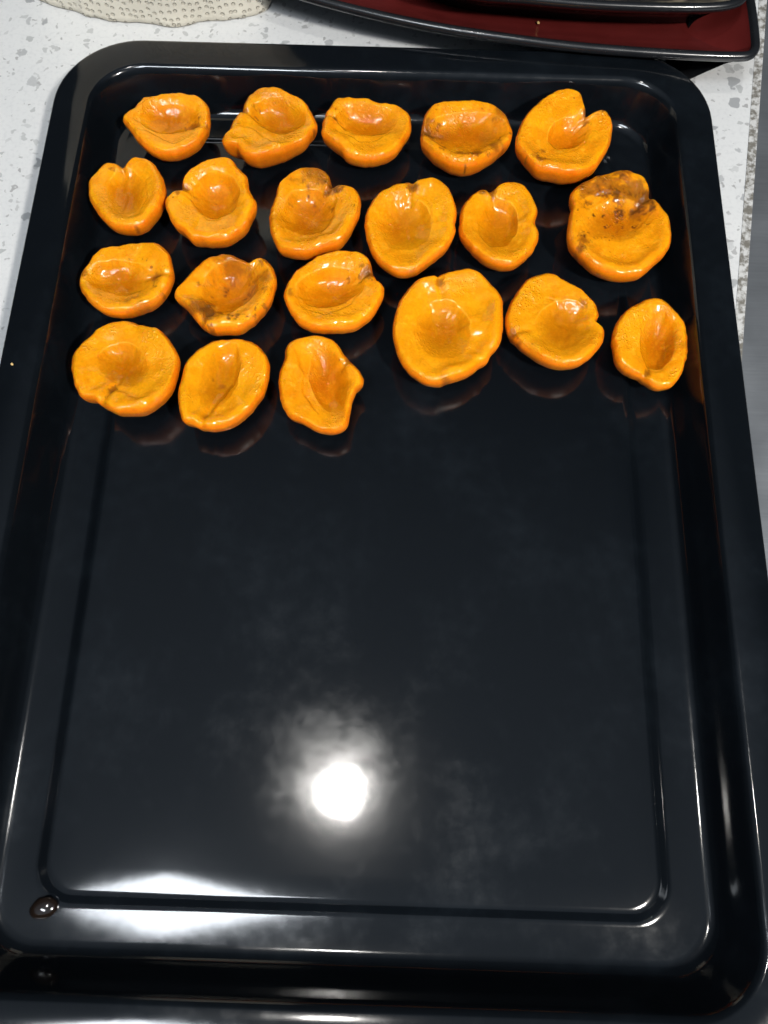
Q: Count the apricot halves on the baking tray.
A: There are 20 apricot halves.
